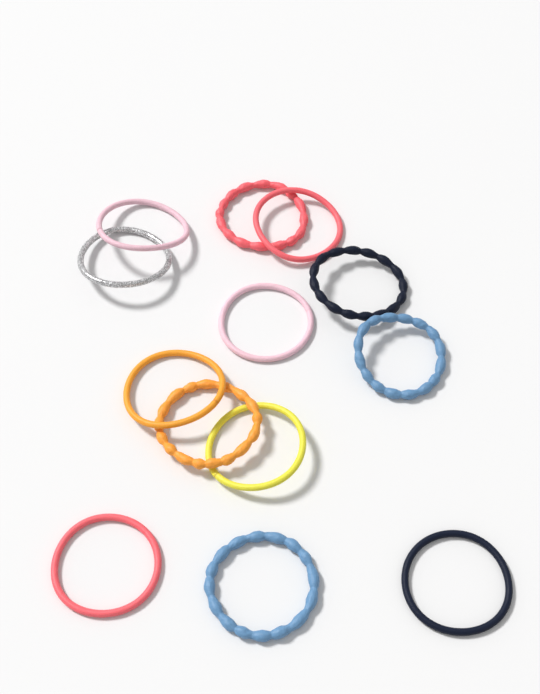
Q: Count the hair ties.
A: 13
